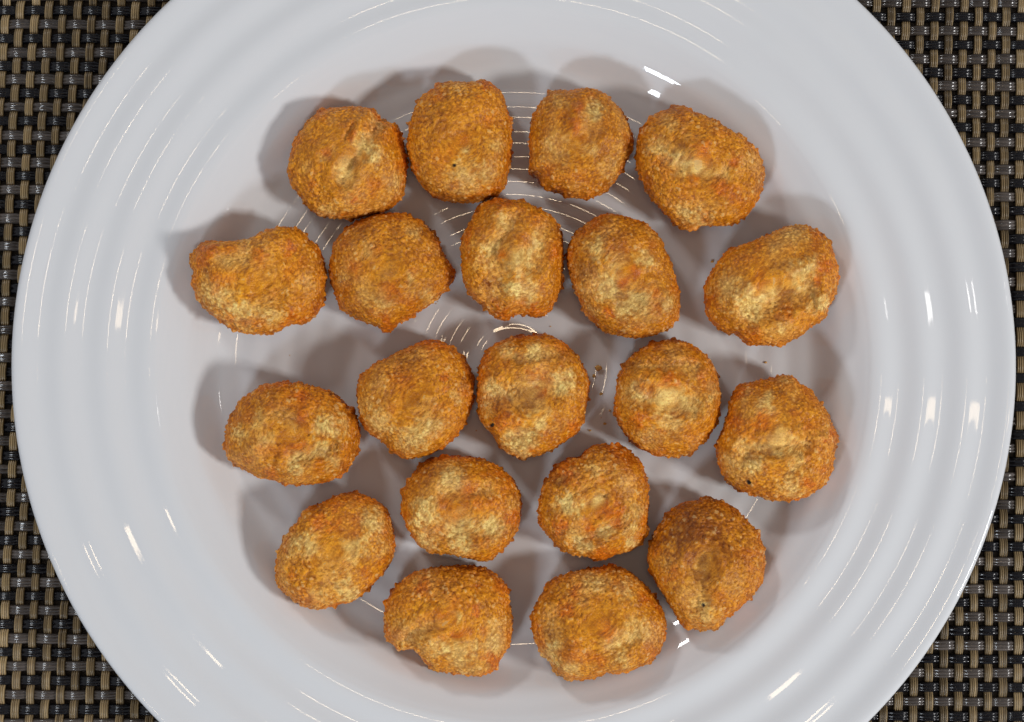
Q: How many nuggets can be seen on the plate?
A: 20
